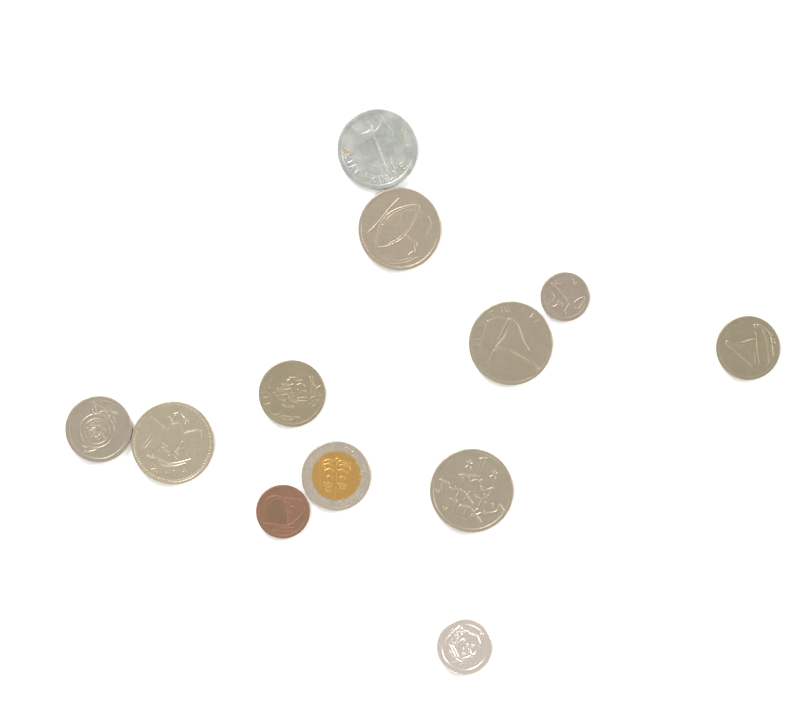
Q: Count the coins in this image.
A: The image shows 12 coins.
